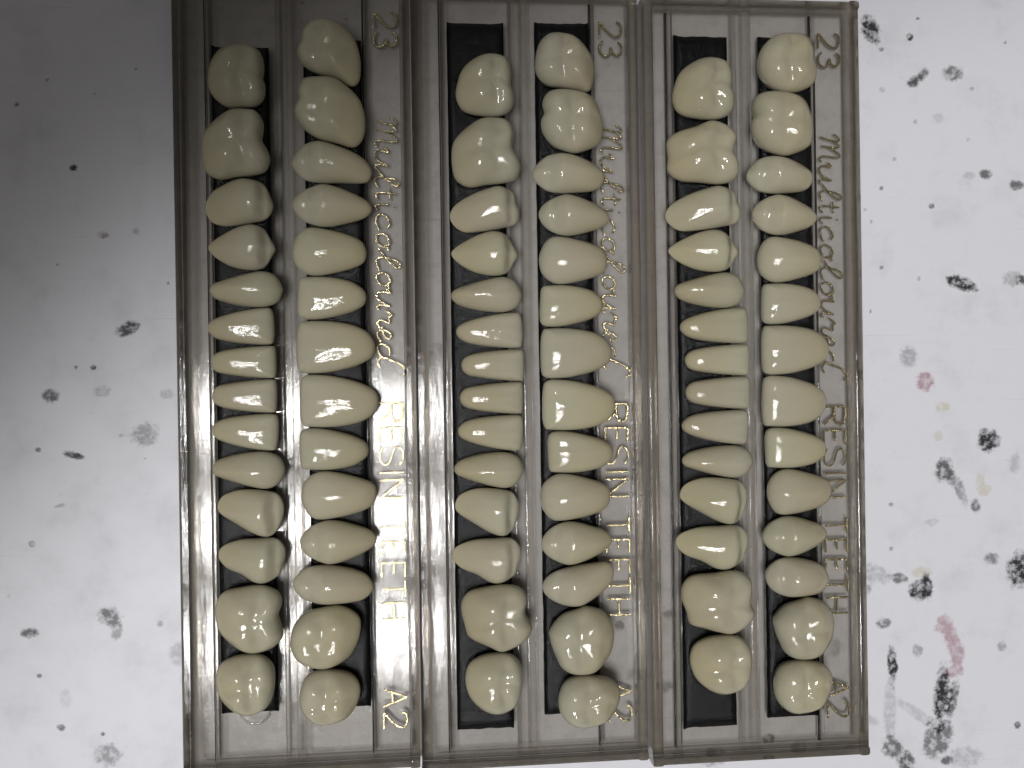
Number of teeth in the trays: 84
